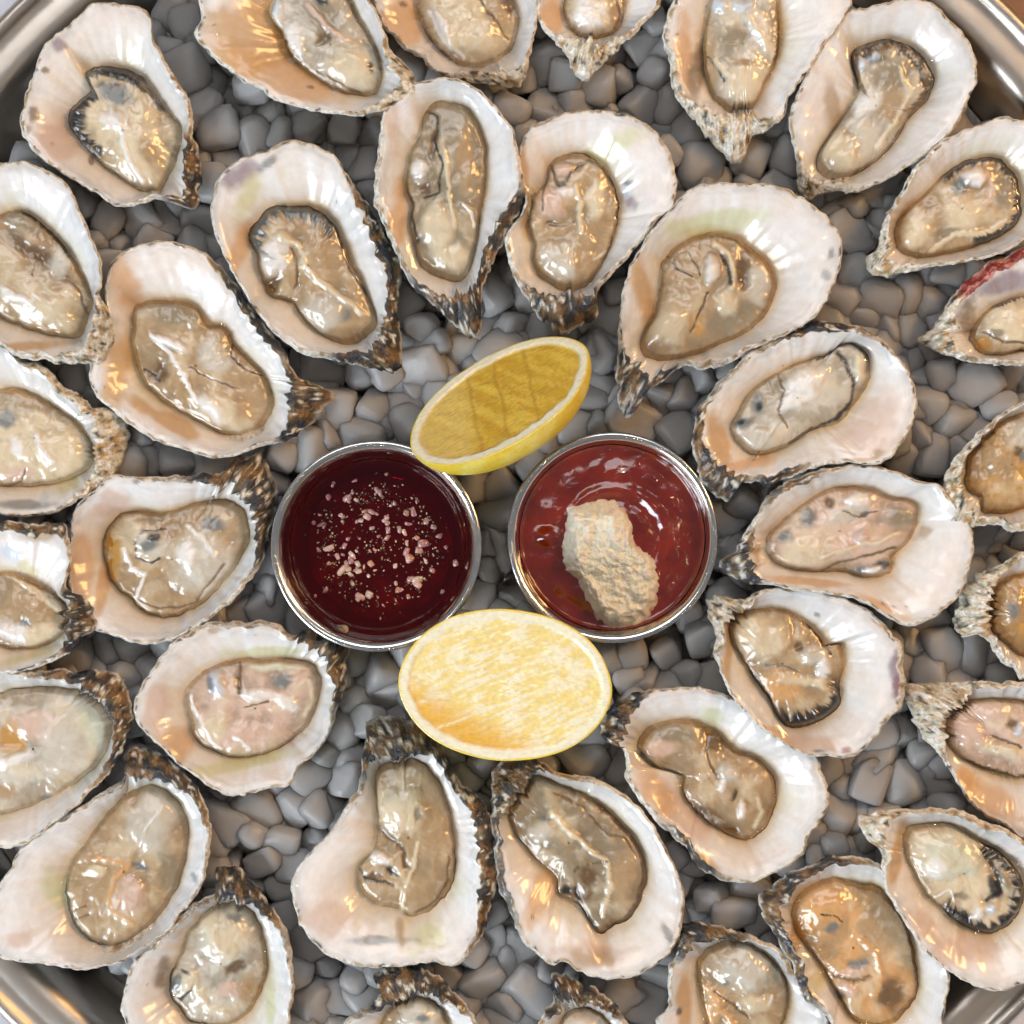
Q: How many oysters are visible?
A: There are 35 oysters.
